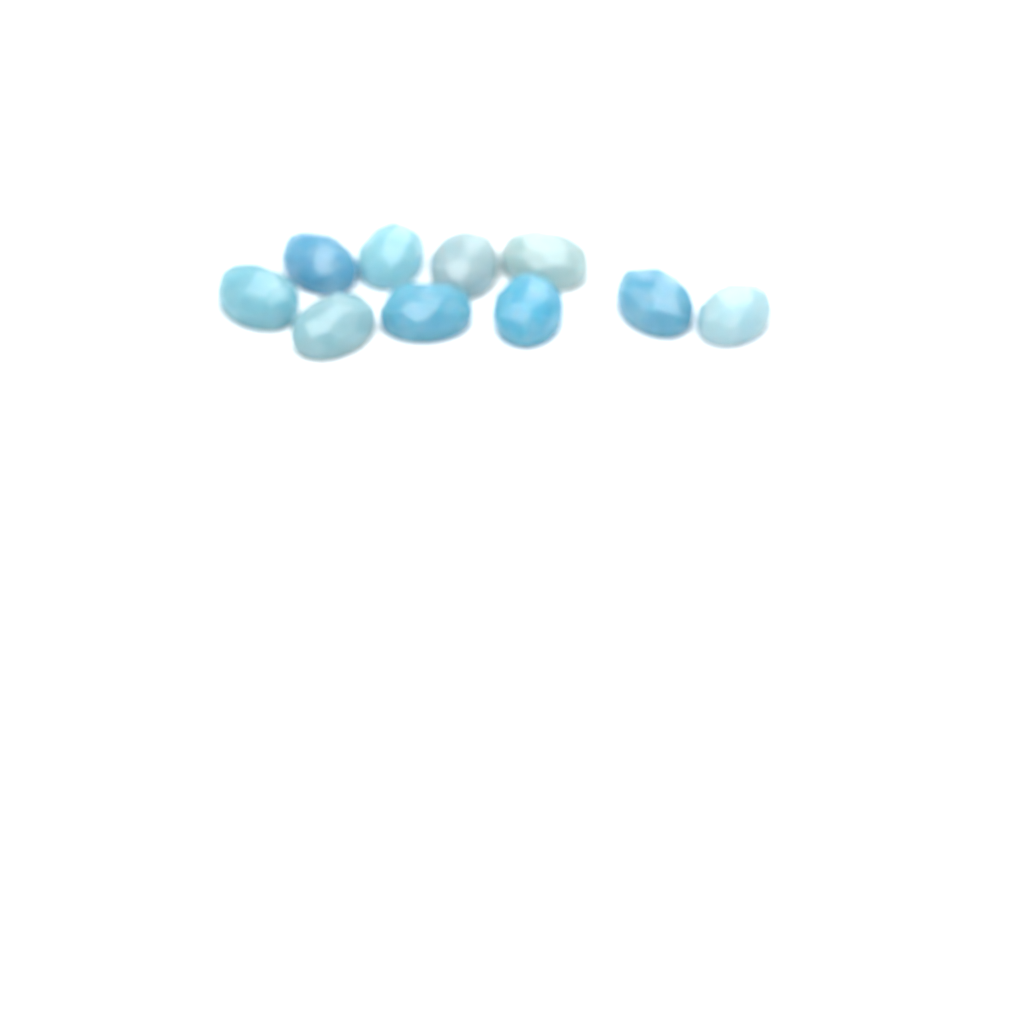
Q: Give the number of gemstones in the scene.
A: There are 10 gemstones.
